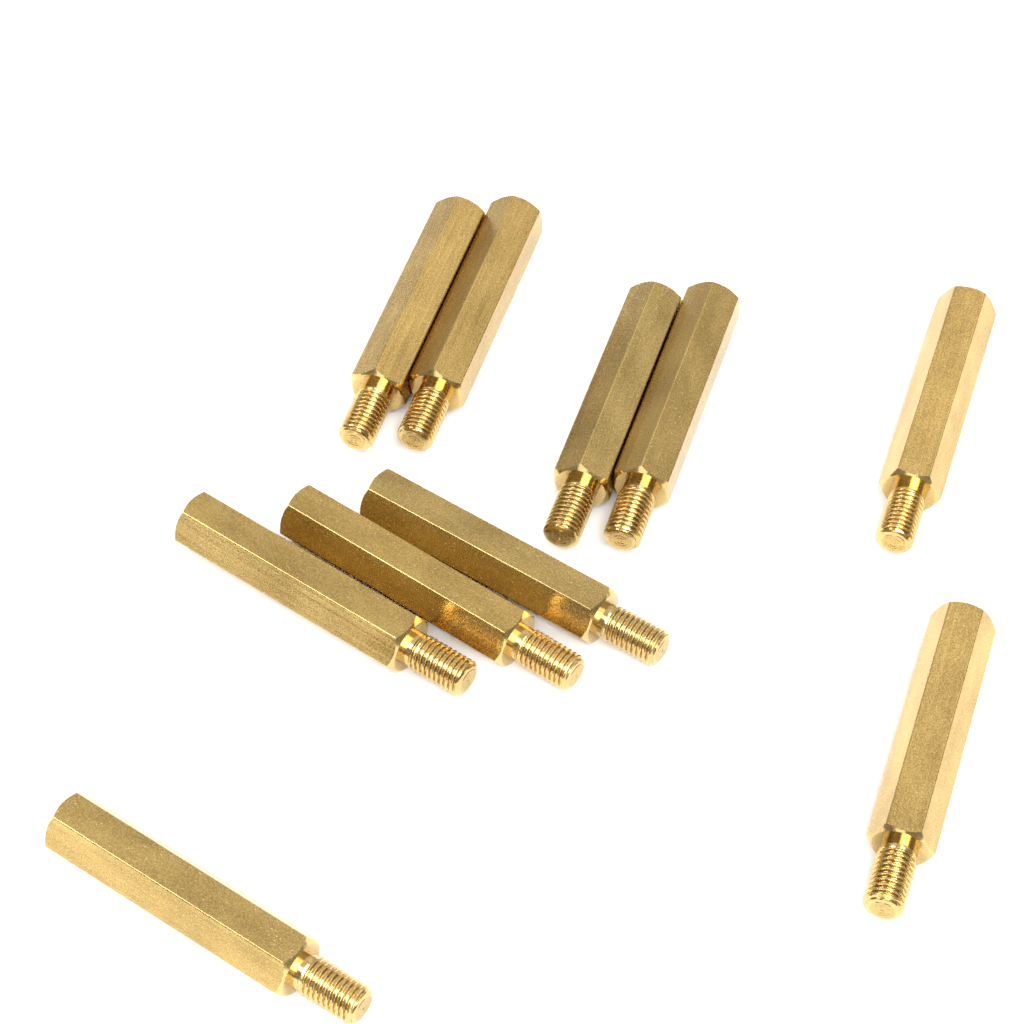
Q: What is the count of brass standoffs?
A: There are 10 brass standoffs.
